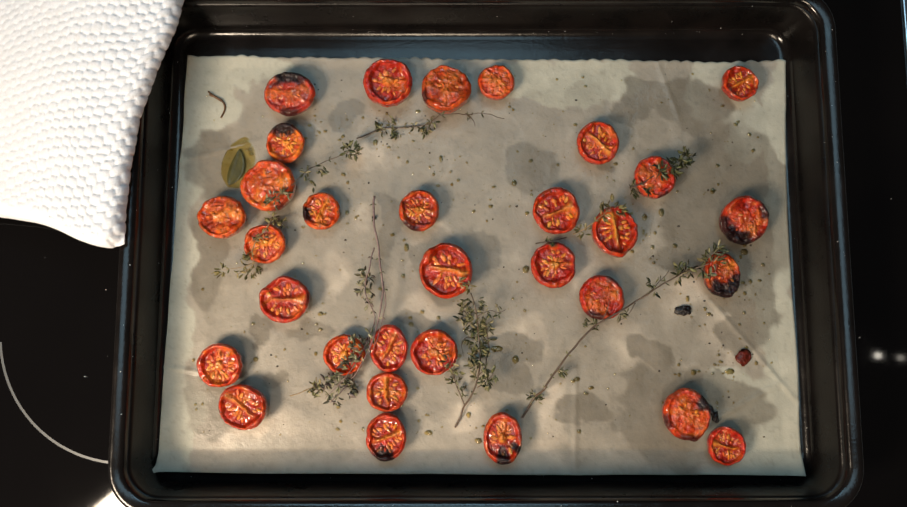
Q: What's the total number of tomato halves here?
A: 31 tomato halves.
